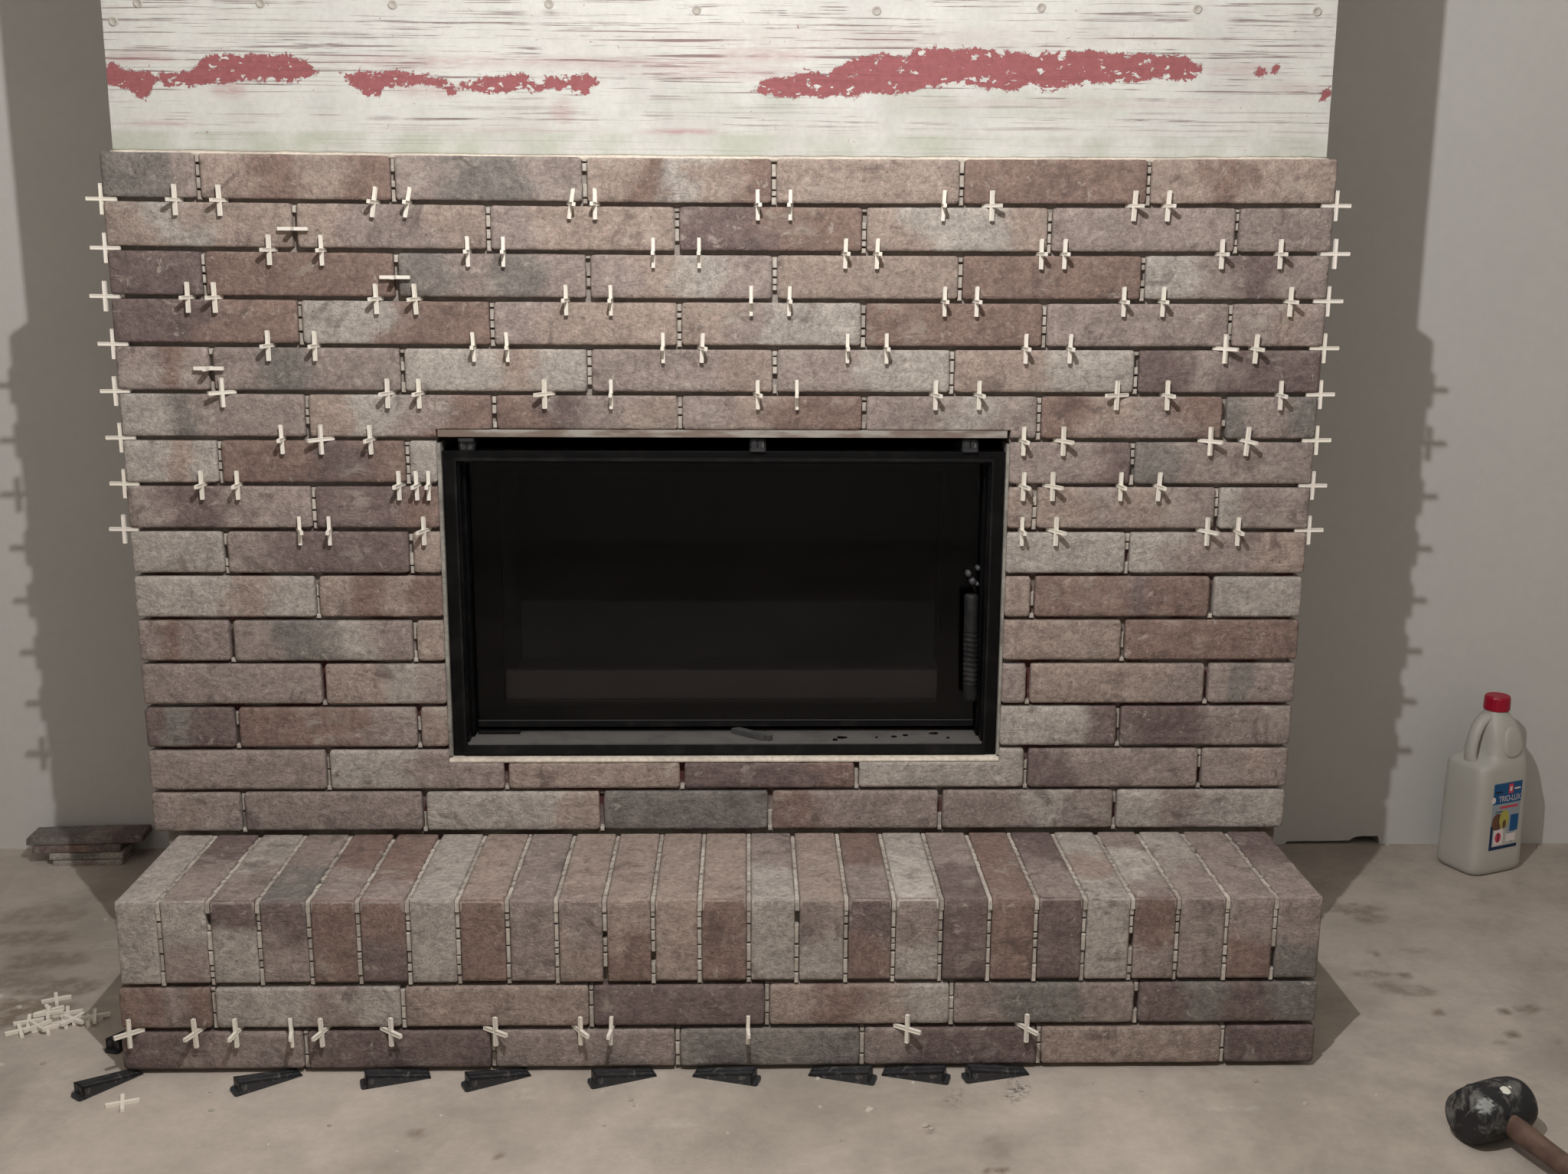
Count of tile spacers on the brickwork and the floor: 128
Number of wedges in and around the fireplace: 13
